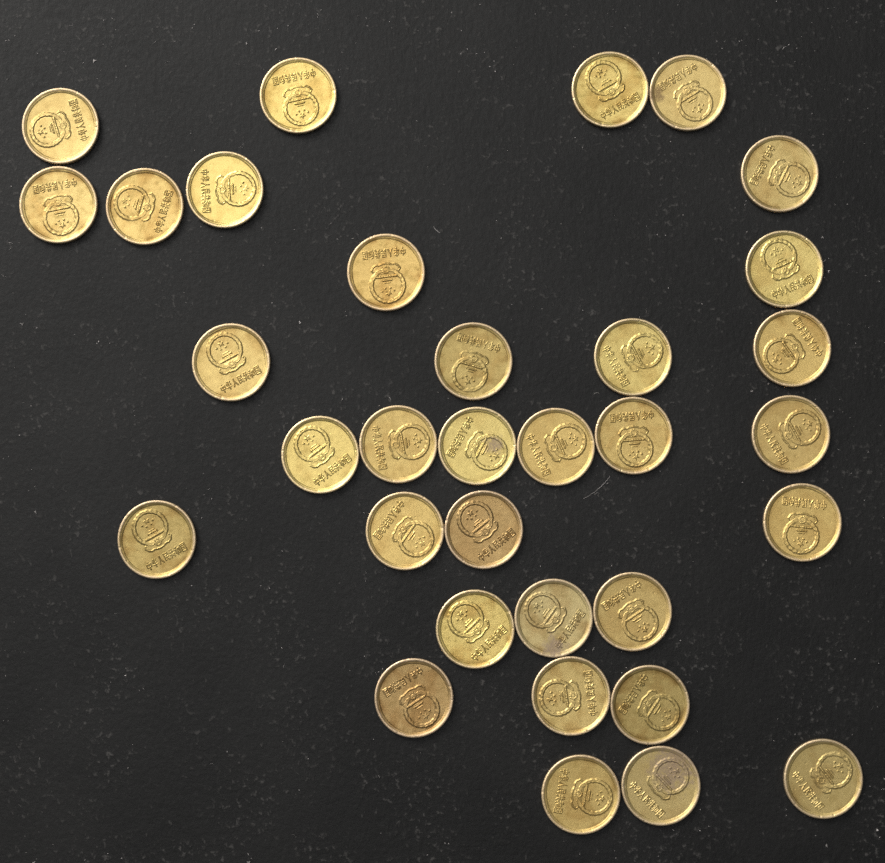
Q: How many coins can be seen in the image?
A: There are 33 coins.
